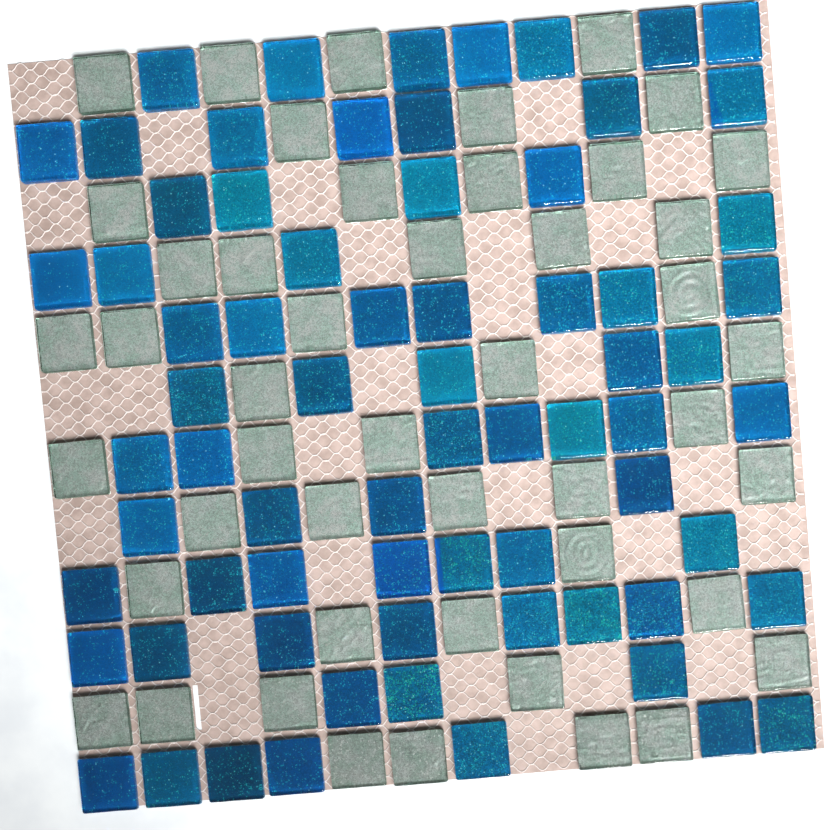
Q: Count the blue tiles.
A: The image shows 70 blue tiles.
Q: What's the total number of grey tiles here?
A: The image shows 47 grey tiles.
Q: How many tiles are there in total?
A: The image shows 117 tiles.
